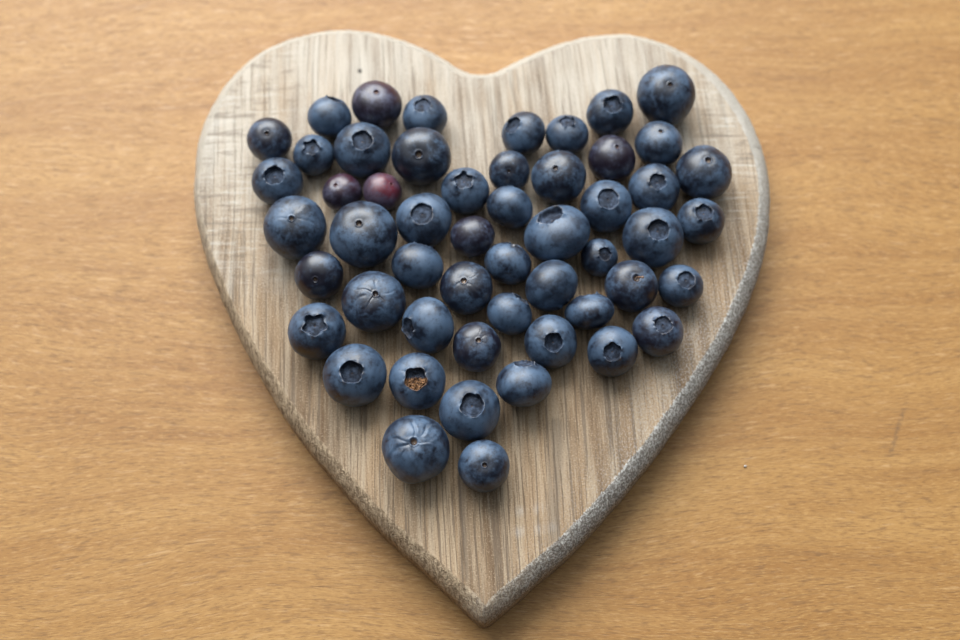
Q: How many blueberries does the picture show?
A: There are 53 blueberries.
